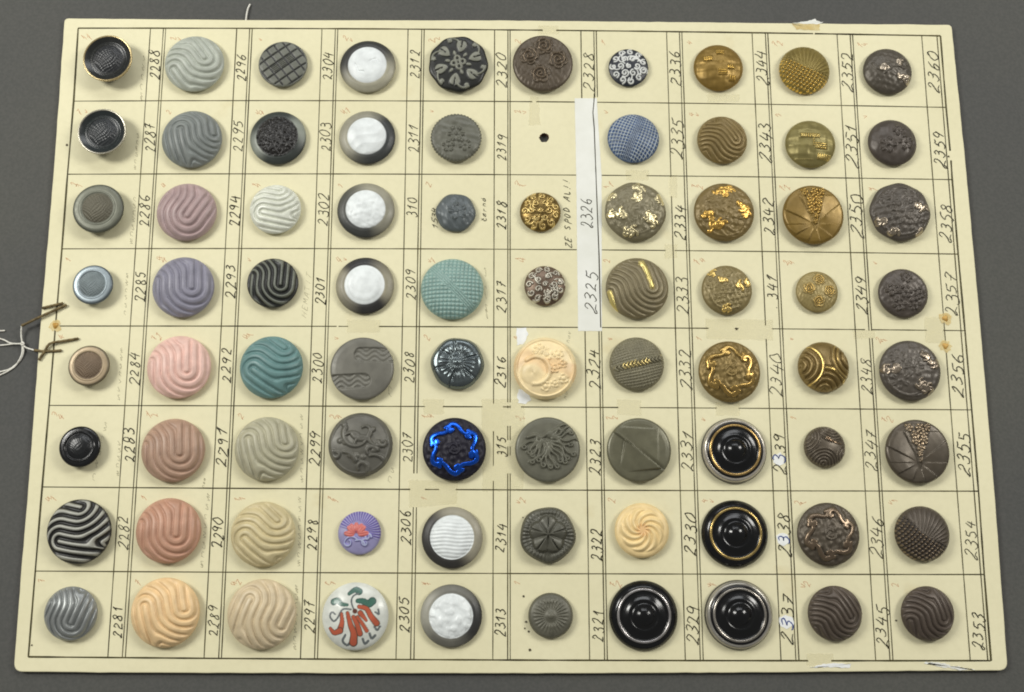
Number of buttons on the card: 79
